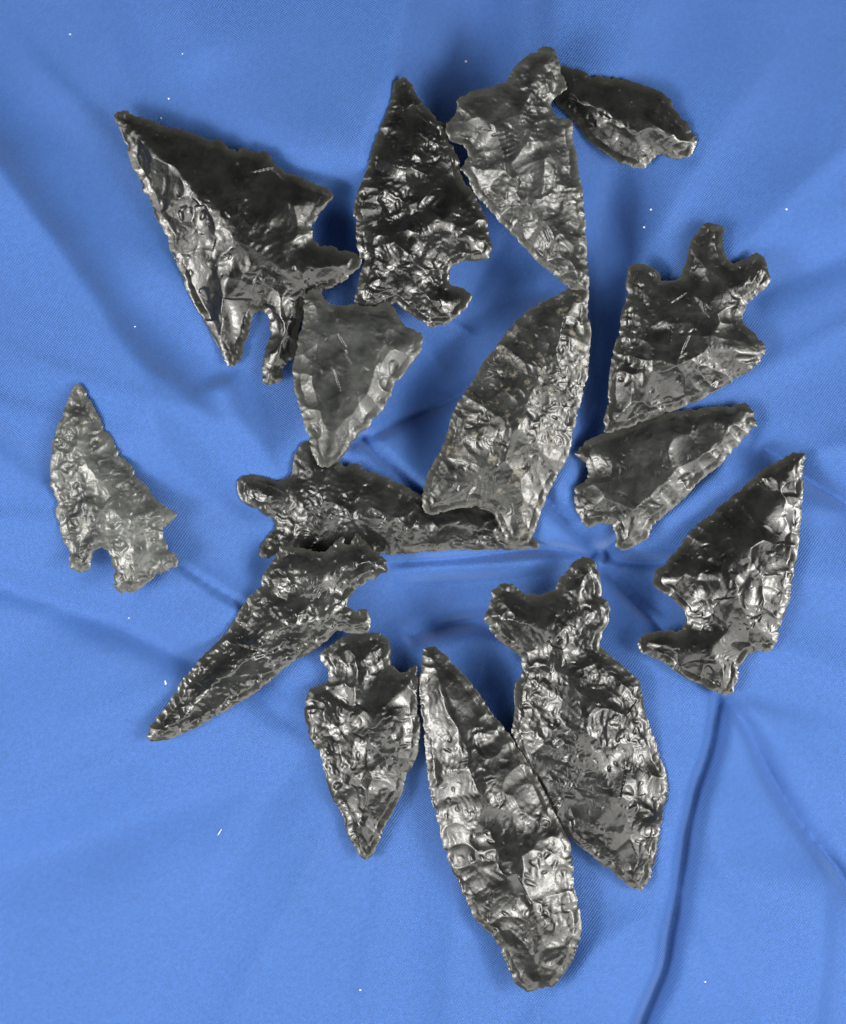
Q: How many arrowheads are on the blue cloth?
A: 15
